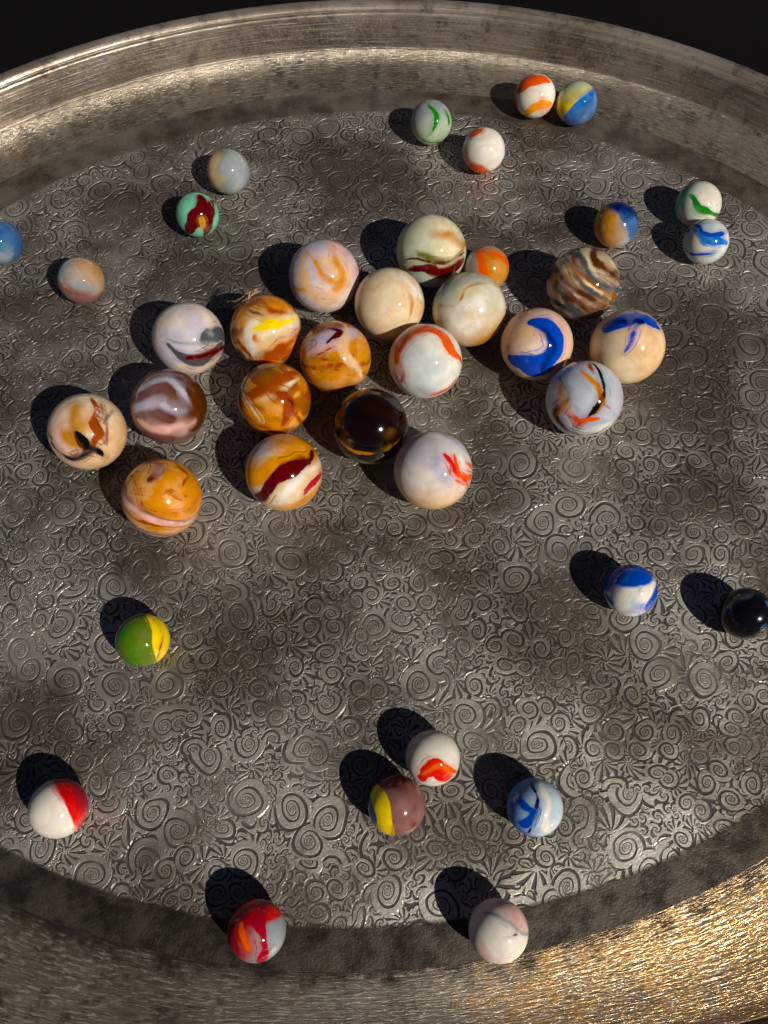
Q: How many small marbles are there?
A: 21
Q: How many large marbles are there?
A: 19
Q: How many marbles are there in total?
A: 40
